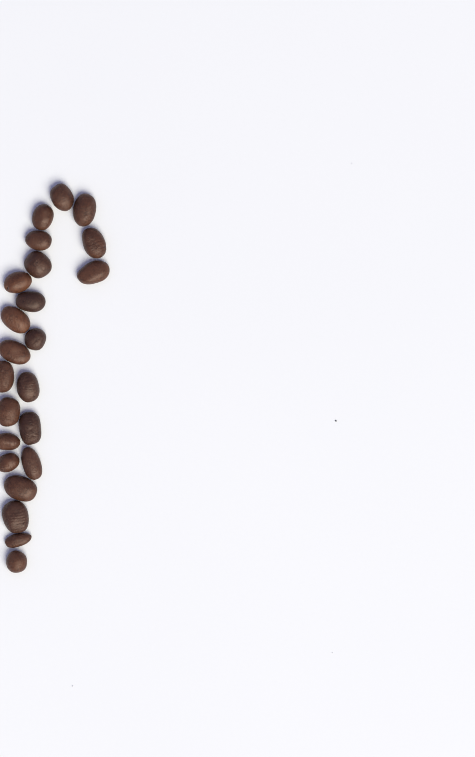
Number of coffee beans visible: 23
